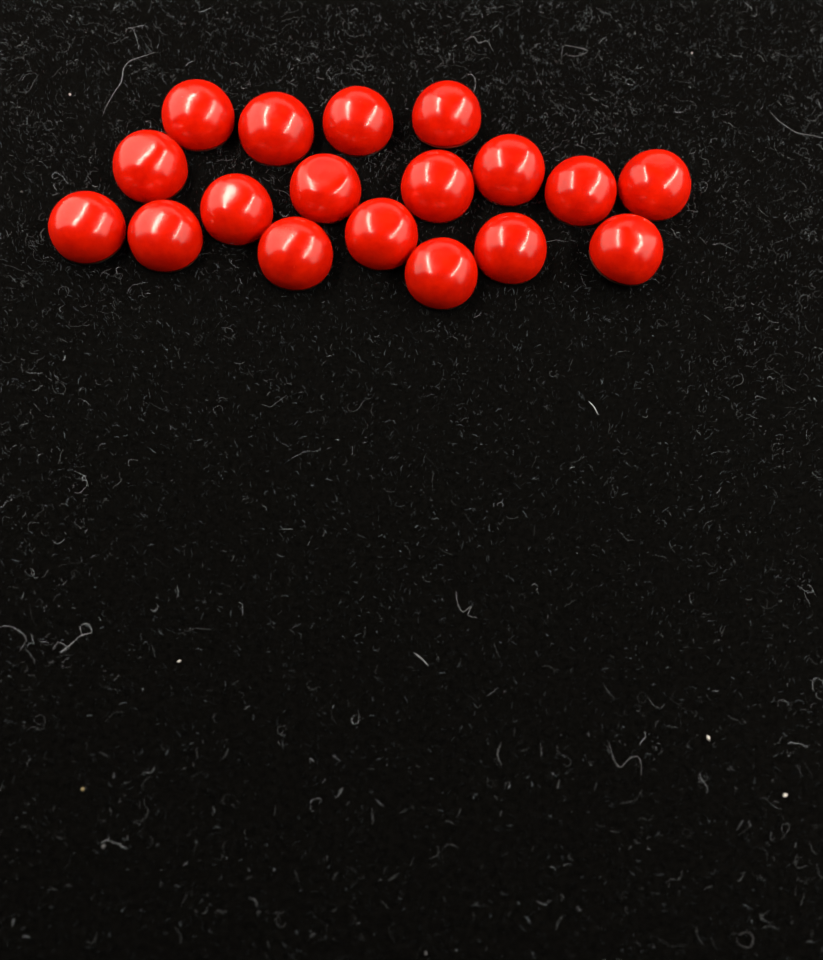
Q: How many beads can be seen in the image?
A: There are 18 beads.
